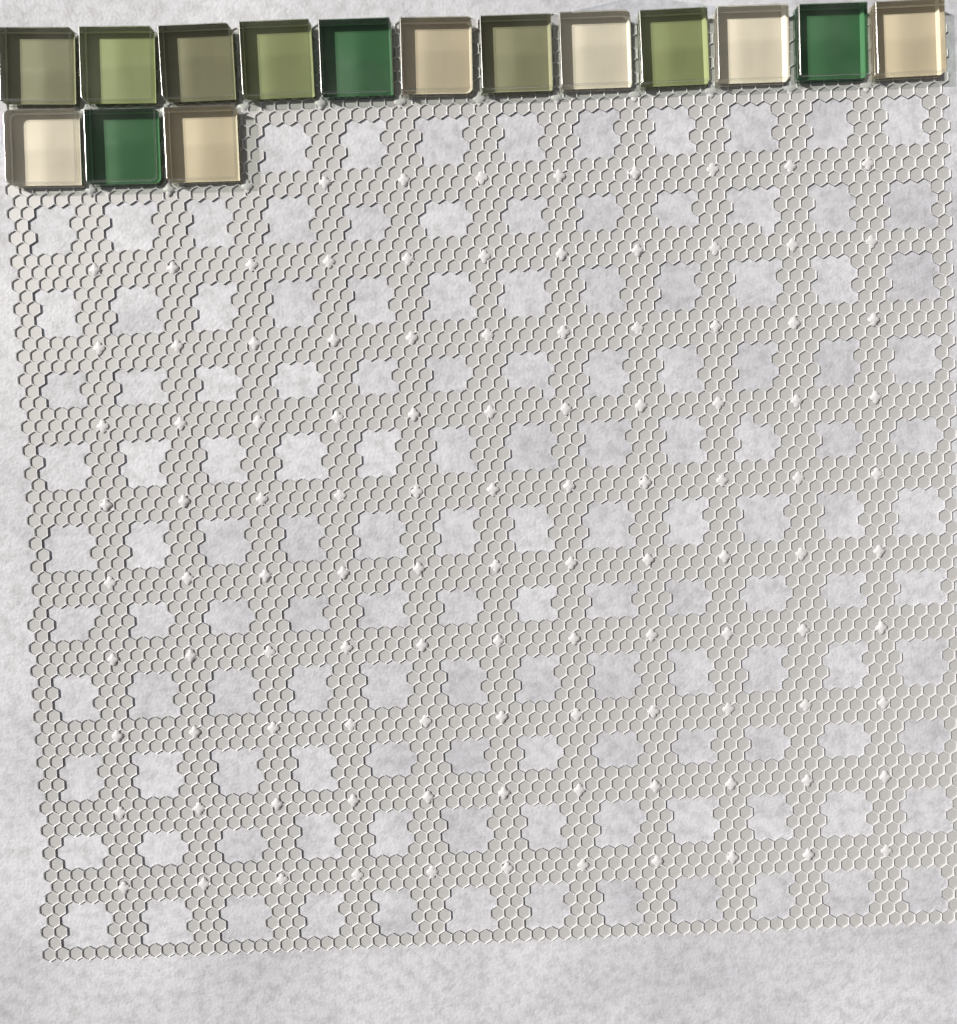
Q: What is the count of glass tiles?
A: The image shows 15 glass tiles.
